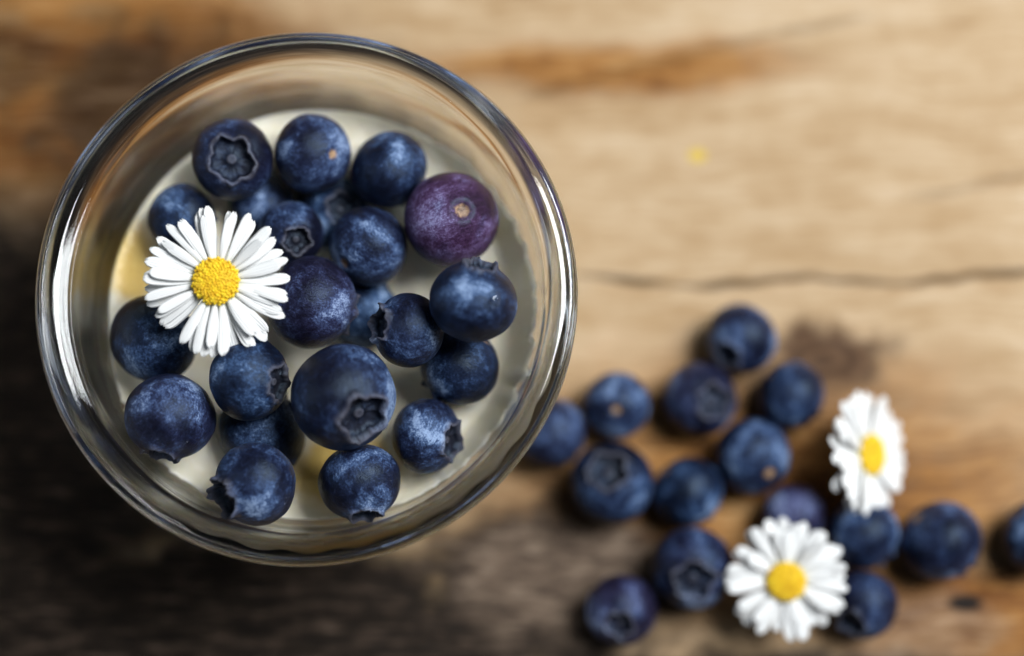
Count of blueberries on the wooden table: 37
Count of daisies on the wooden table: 3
